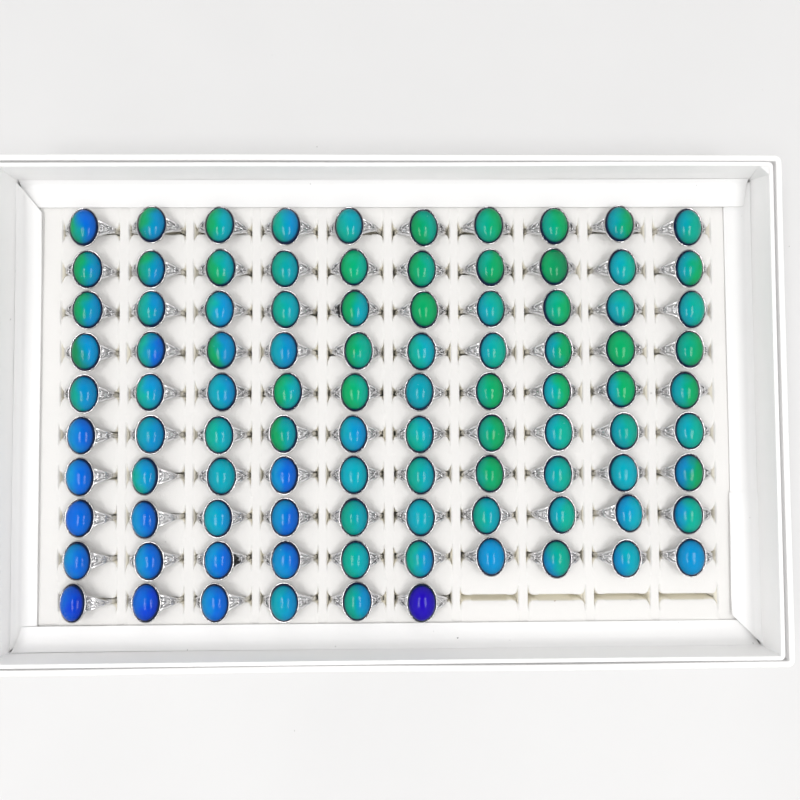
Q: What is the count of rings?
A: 96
